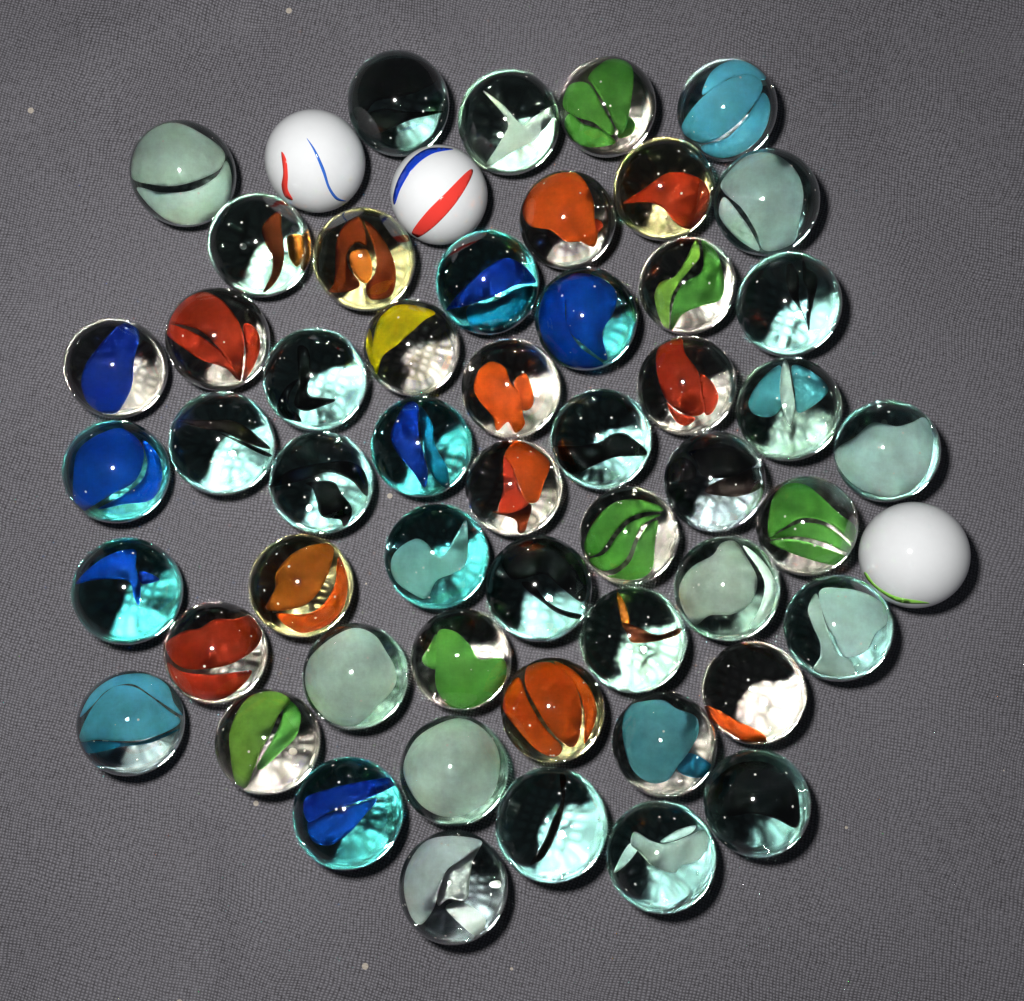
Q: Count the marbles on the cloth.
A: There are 55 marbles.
